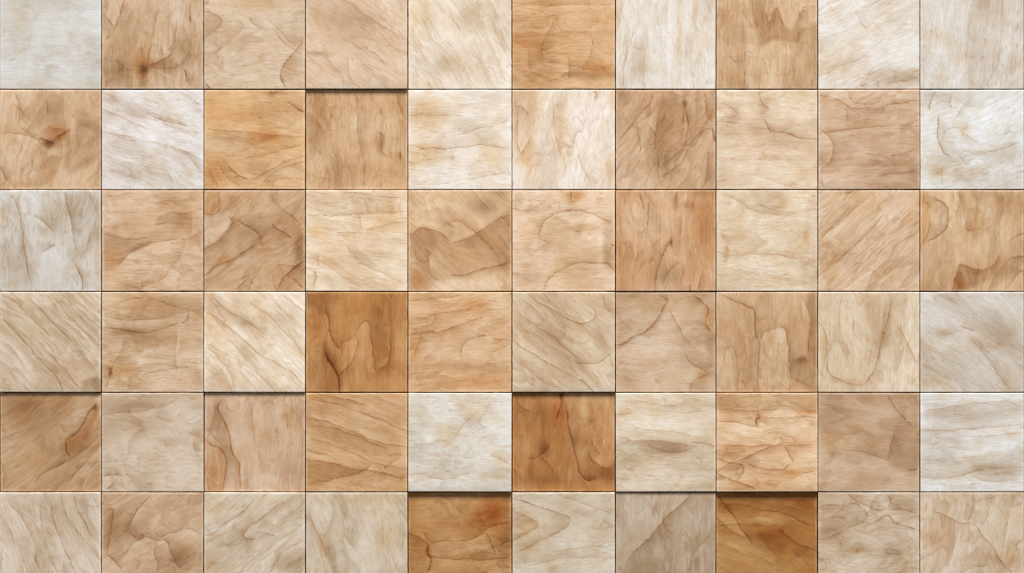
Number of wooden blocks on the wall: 60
